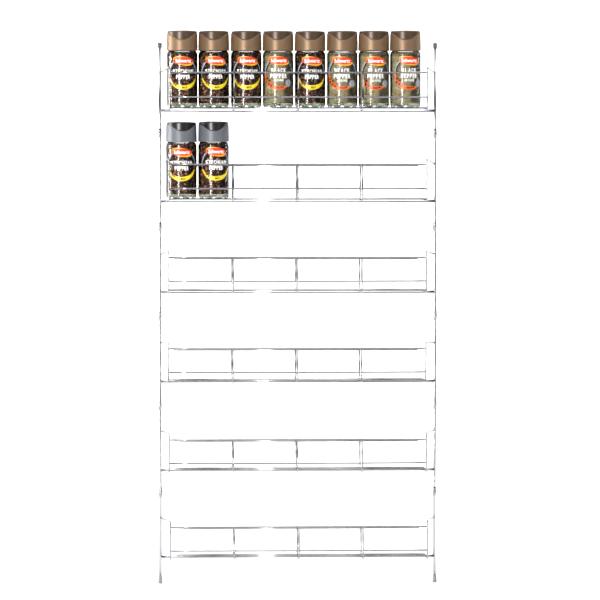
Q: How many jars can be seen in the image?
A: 10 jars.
